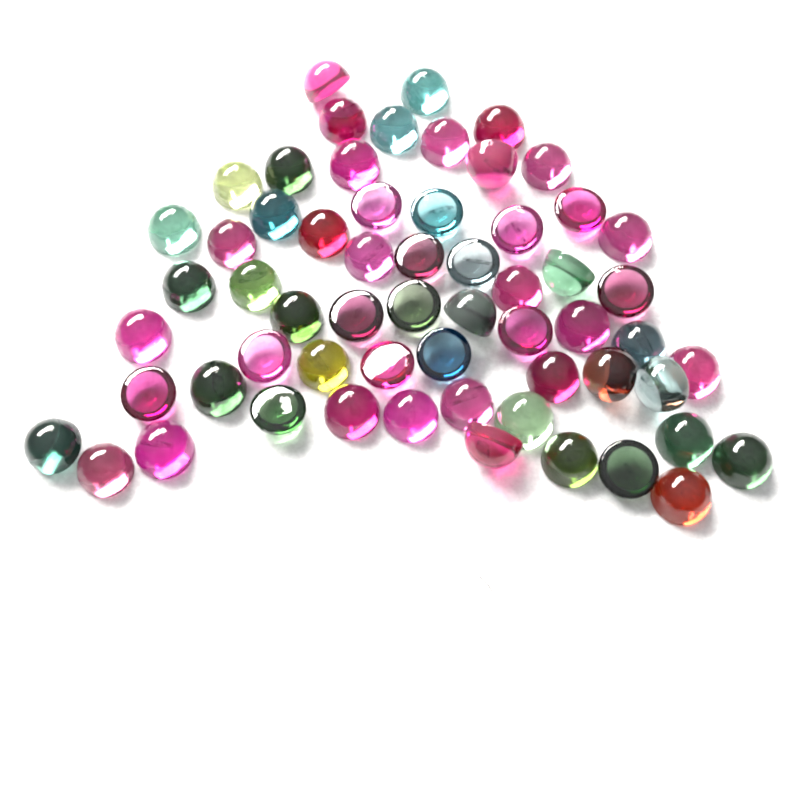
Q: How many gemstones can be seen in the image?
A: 60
